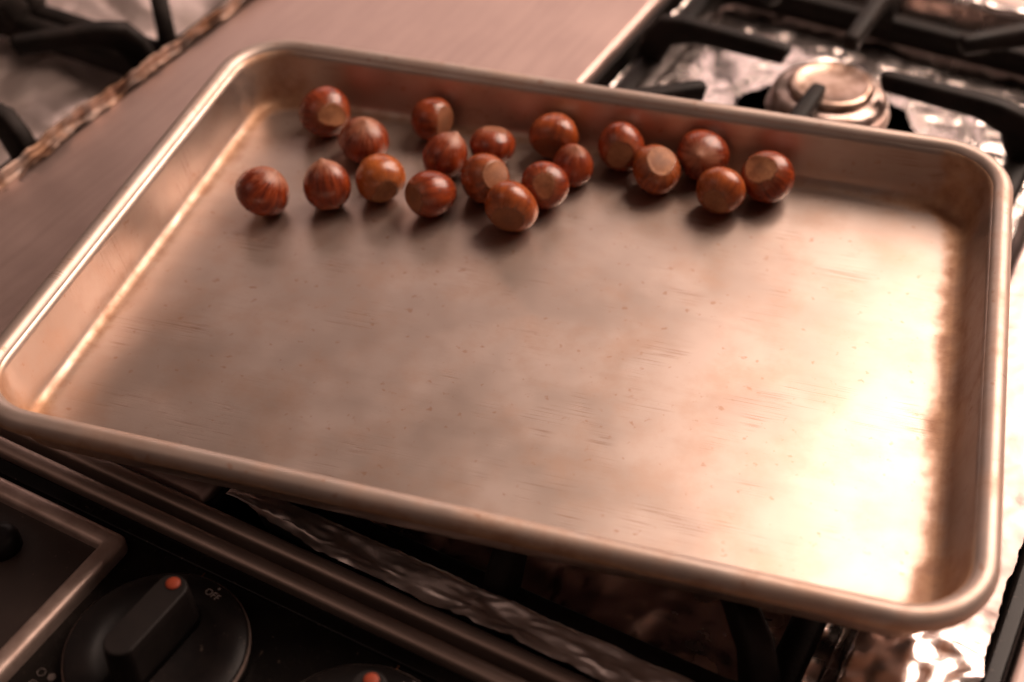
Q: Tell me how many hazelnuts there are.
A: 19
